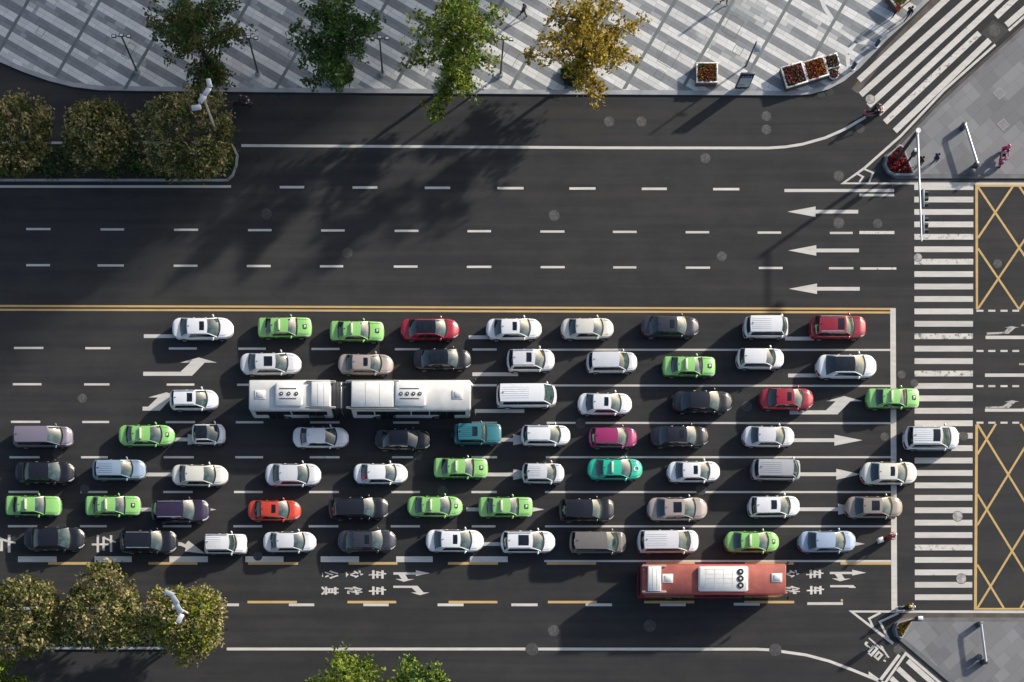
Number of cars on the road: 67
